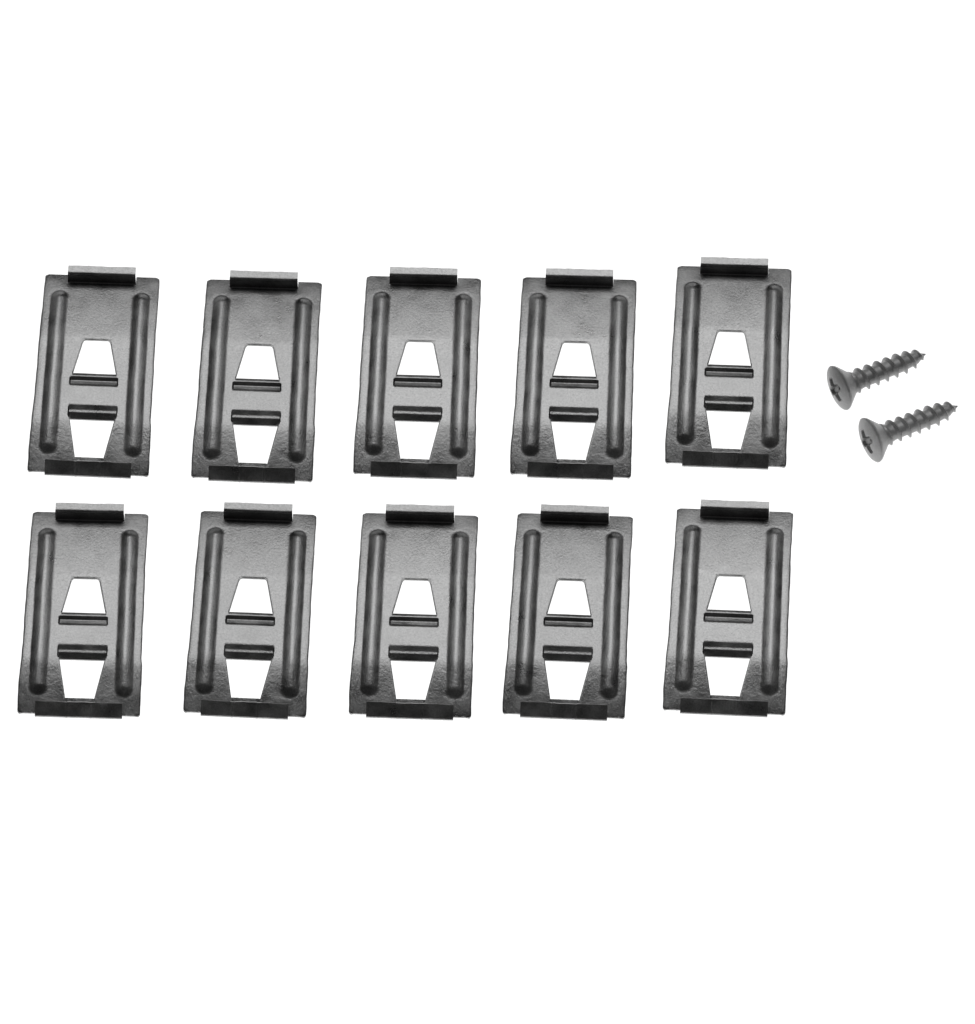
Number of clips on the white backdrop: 10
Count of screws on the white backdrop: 2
